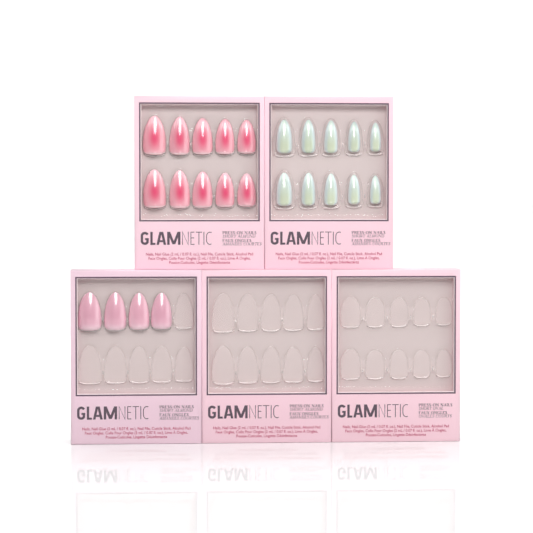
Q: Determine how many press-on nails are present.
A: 24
